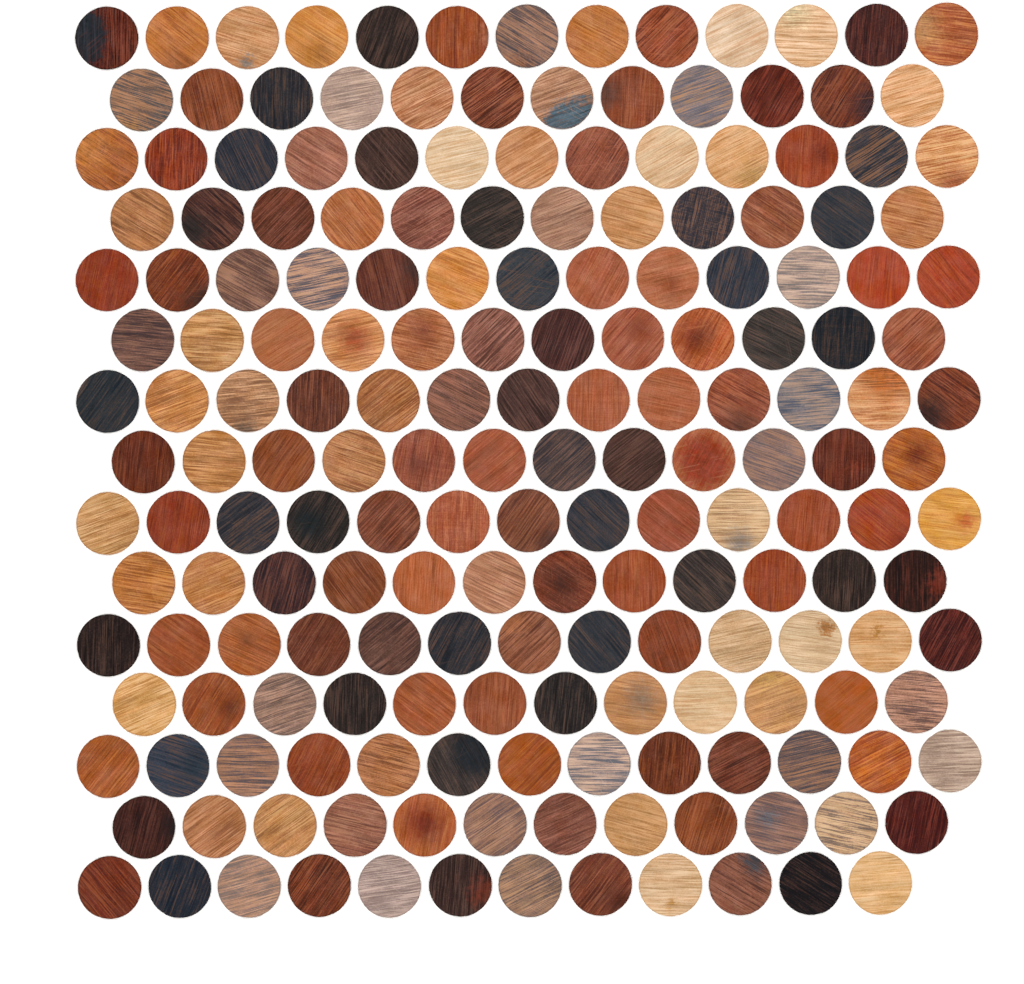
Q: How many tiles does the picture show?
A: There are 187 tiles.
